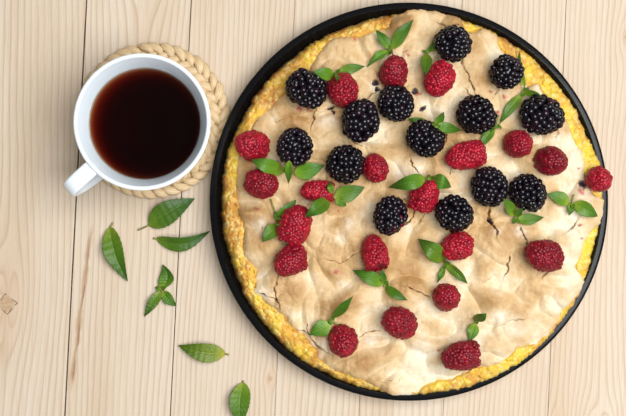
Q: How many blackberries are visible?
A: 14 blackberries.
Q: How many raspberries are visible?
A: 21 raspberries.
